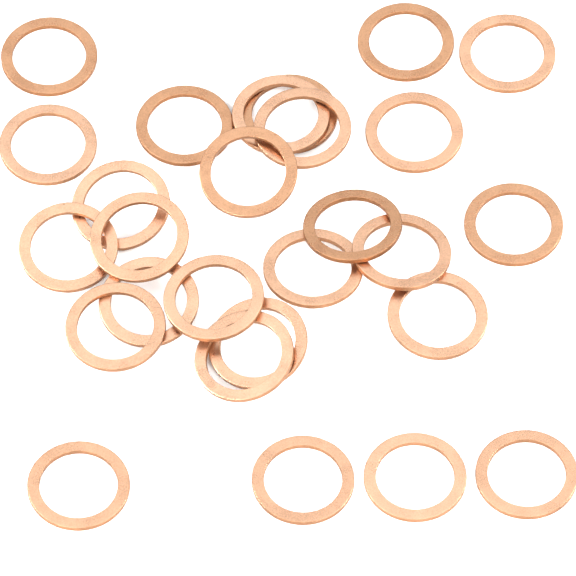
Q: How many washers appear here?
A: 27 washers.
